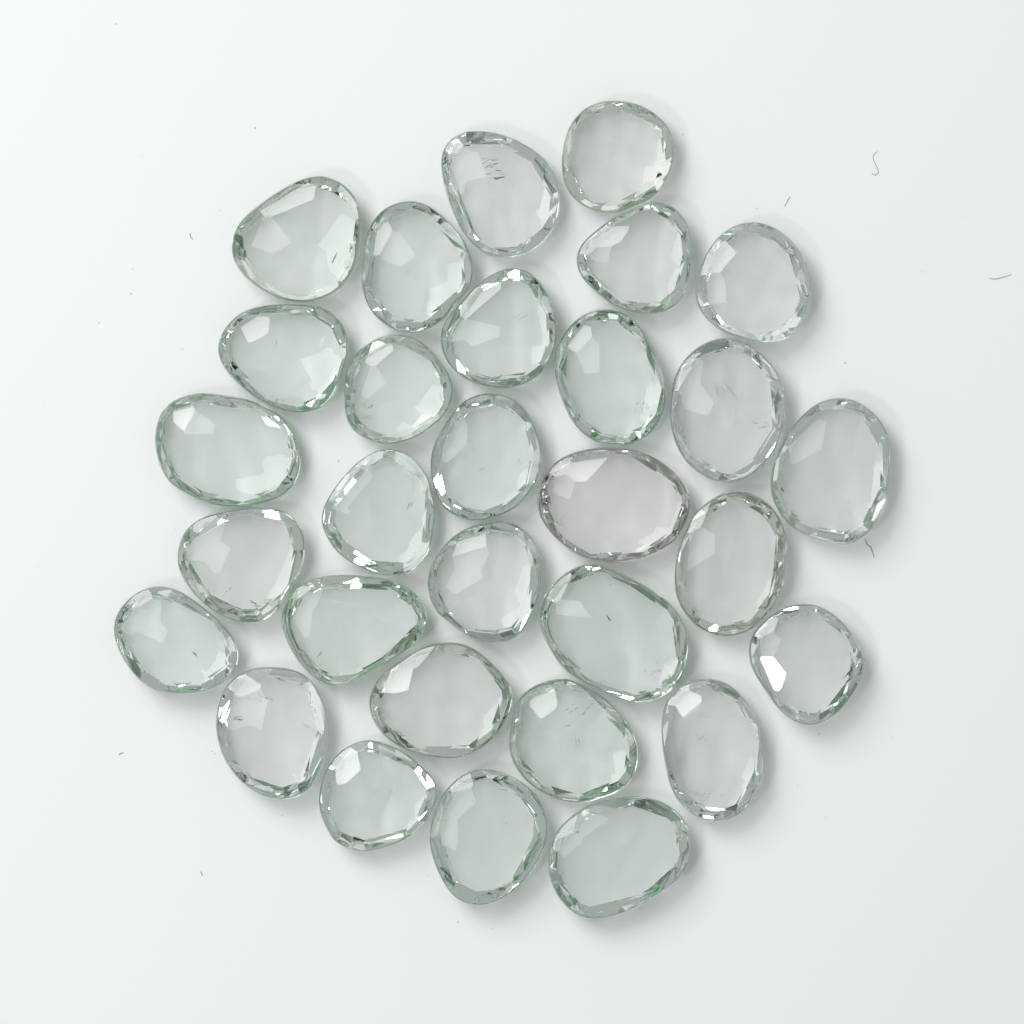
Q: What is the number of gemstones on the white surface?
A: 30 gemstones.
